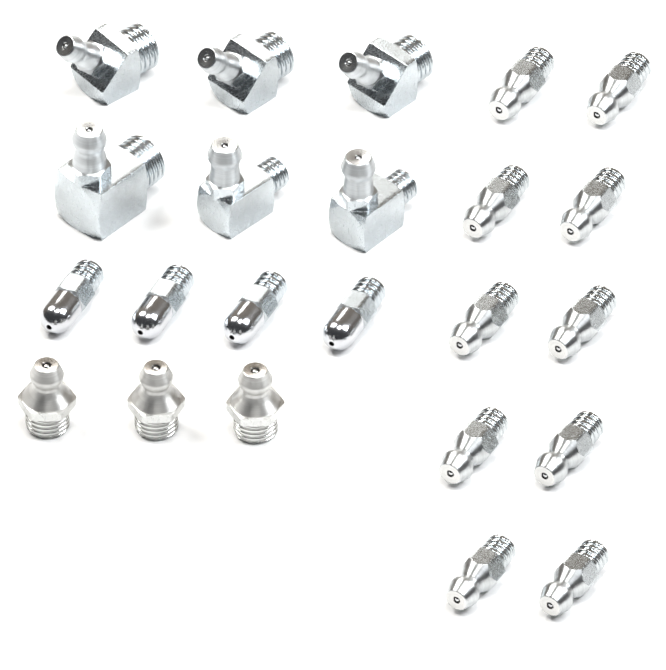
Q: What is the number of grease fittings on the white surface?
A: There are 23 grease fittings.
